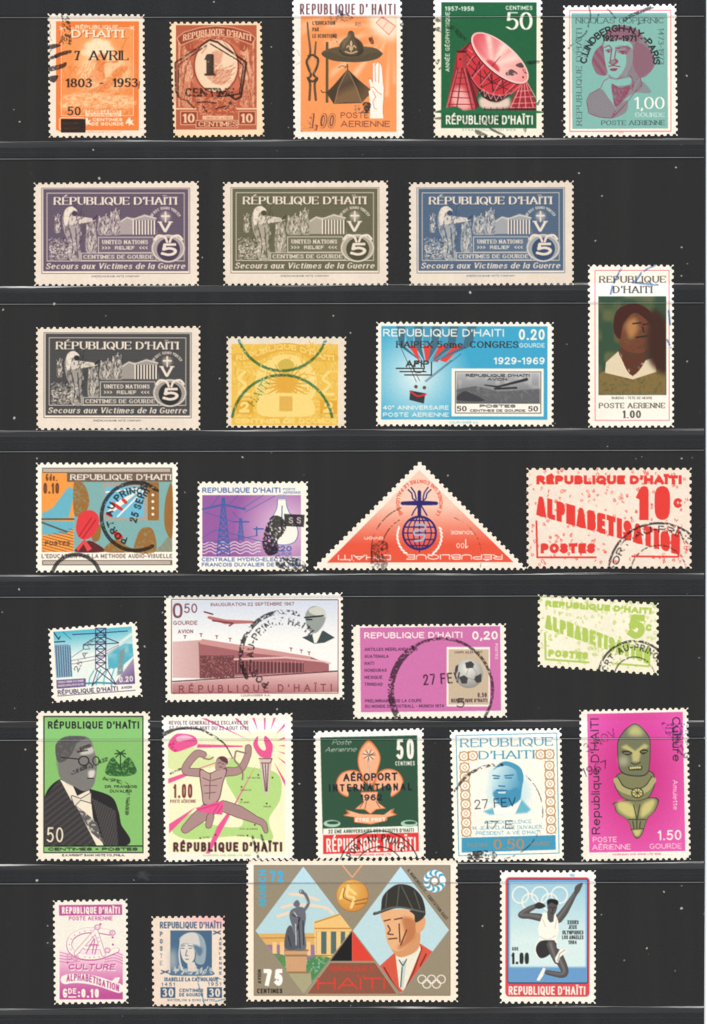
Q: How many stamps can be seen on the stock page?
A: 29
